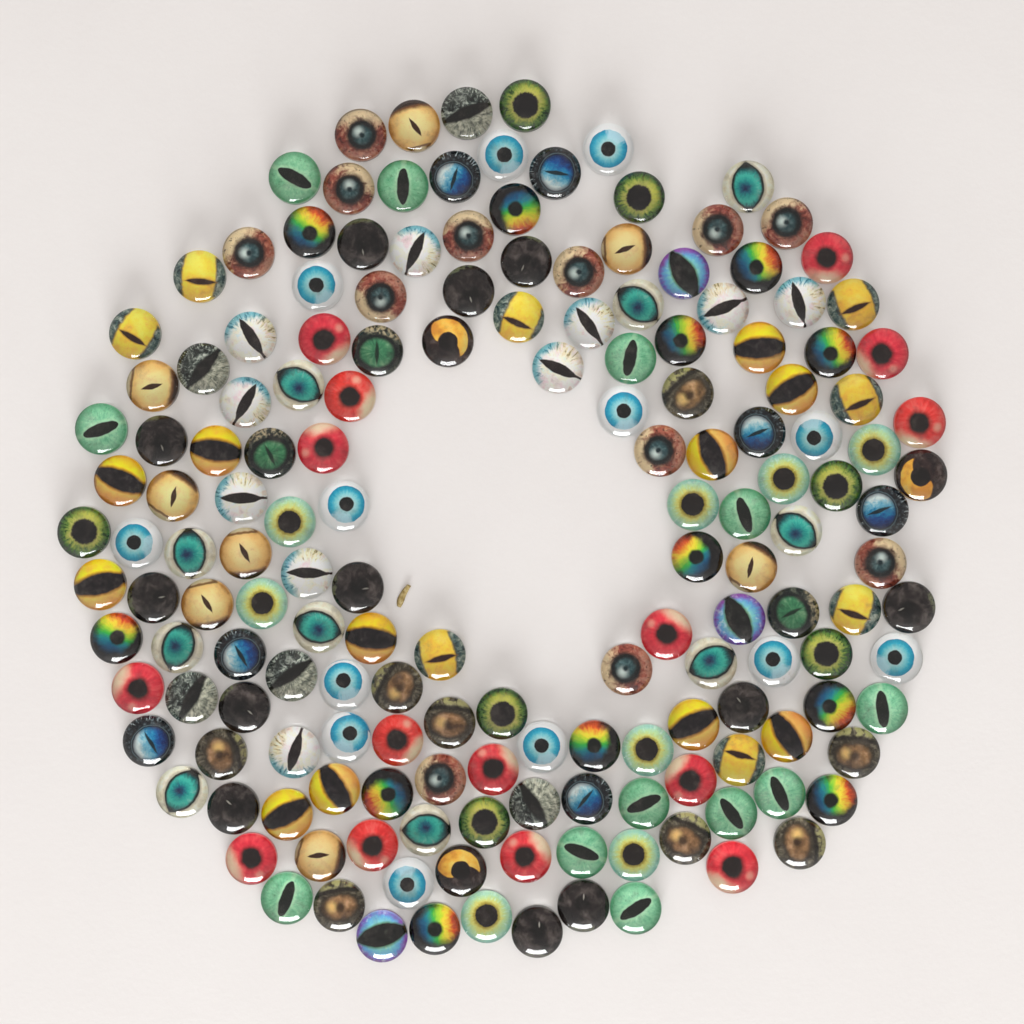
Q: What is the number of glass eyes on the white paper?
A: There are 167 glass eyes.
